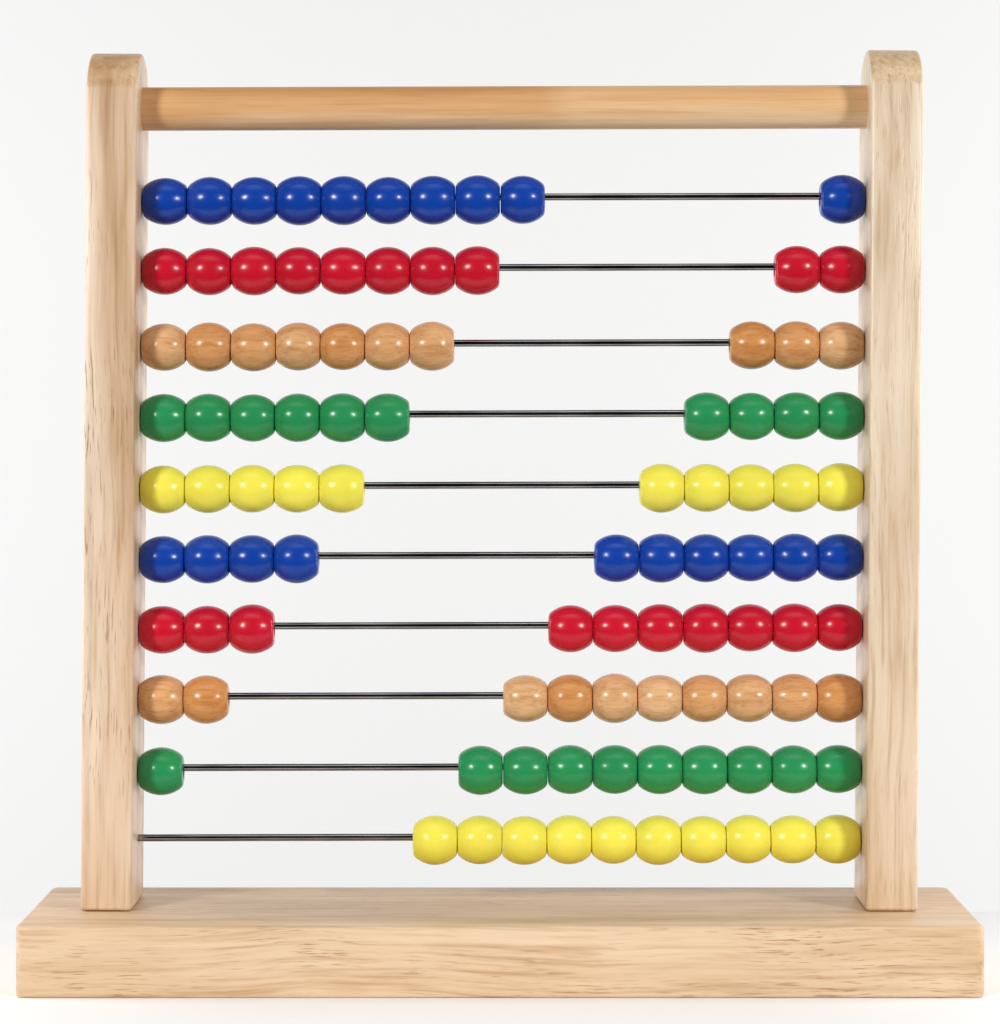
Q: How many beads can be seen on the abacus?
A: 100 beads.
